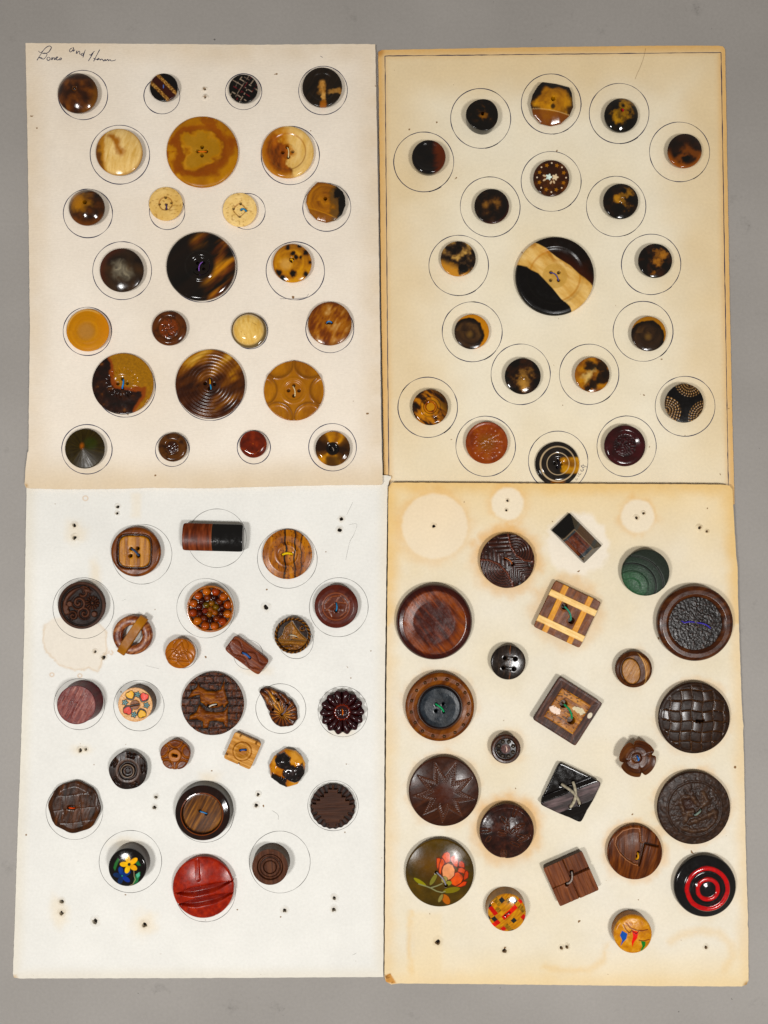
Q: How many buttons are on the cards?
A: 93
